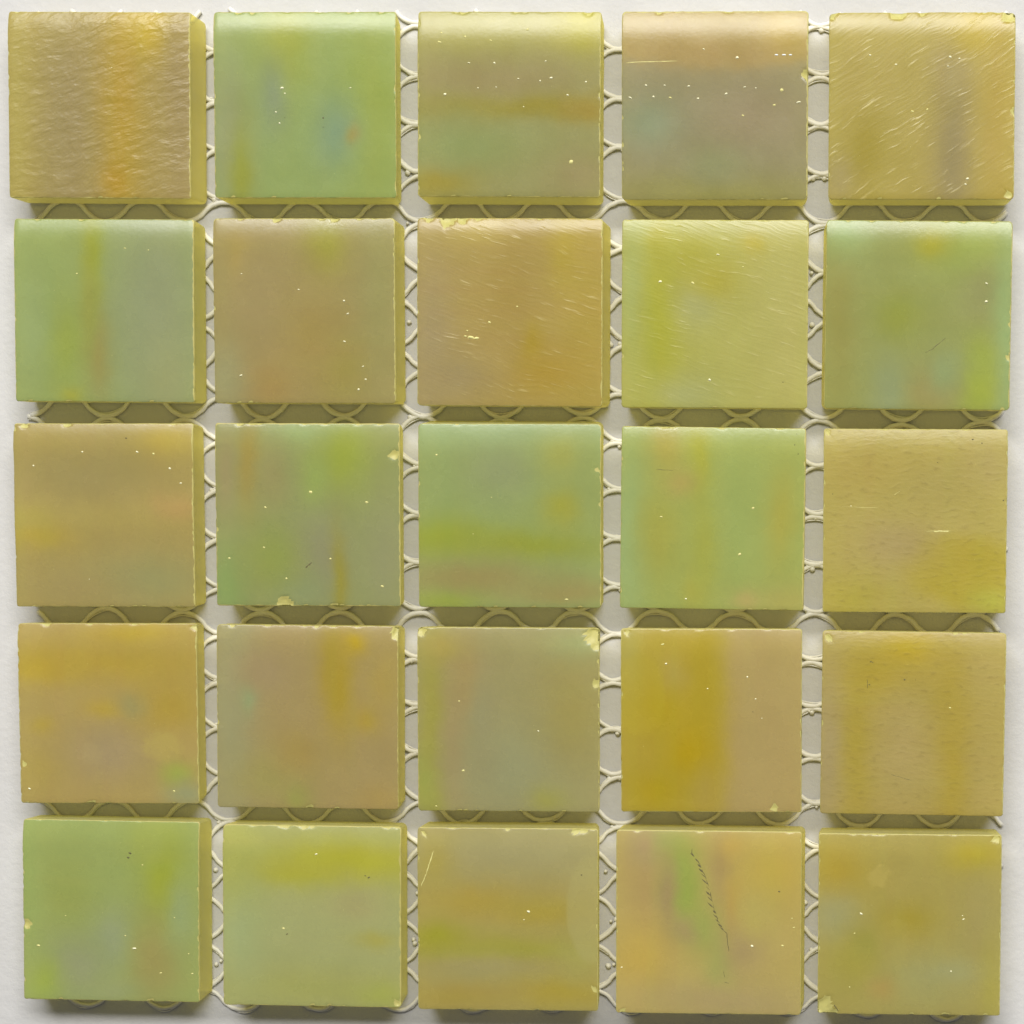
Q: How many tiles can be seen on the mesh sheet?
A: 25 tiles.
